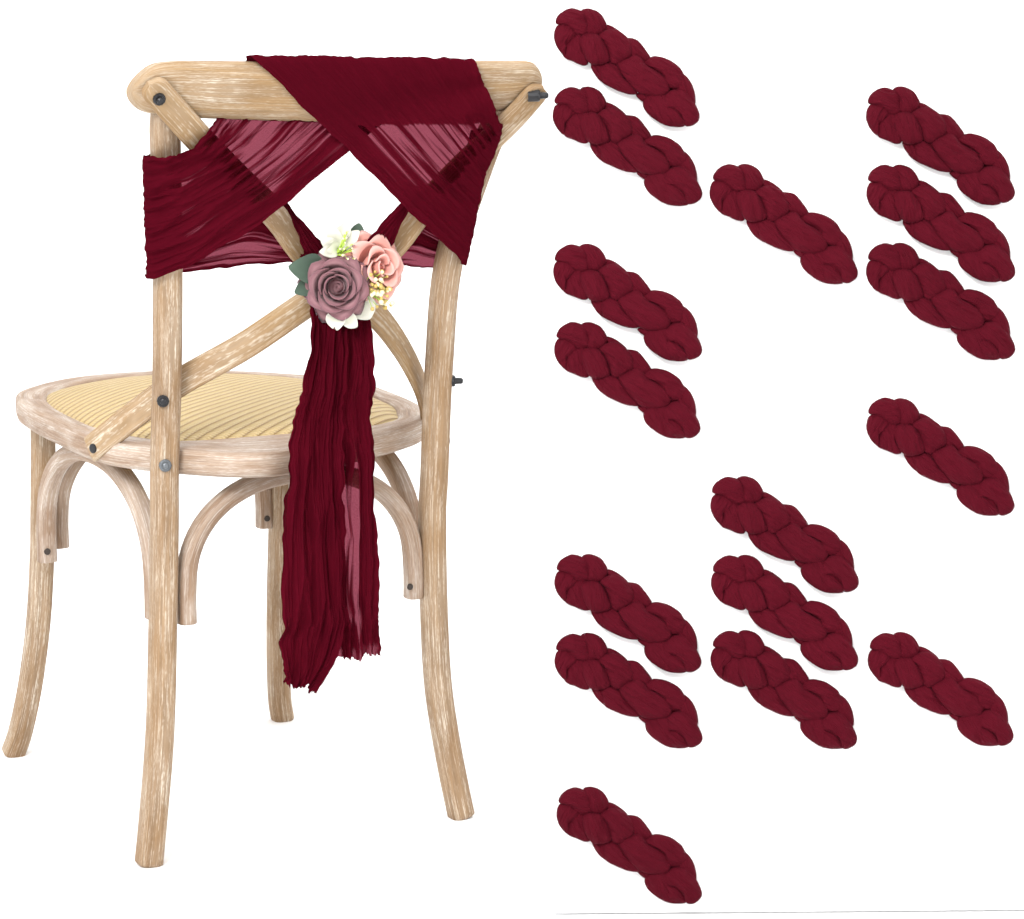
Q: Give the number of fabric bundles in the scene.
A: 16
